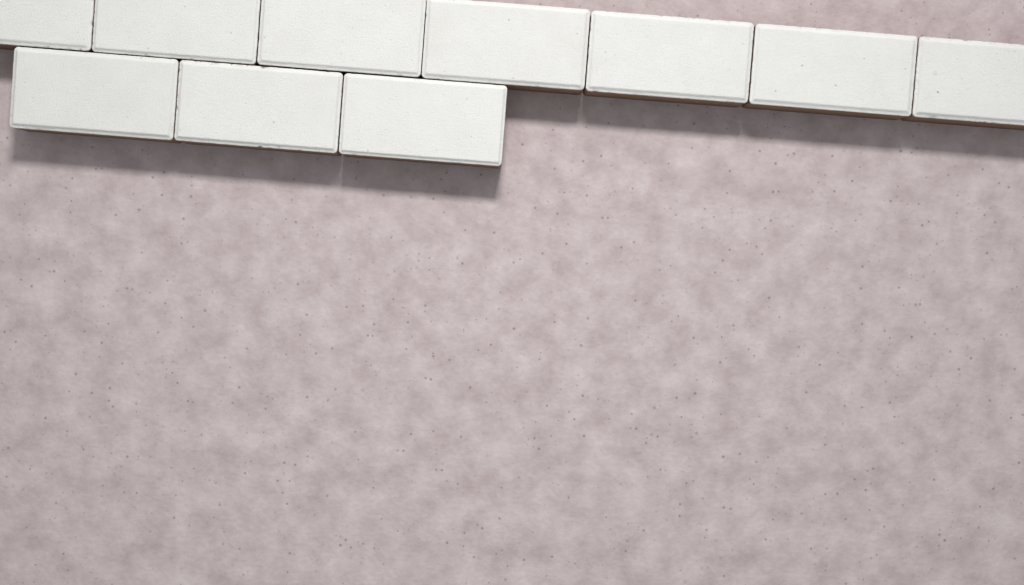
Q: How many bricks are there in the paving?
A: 10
